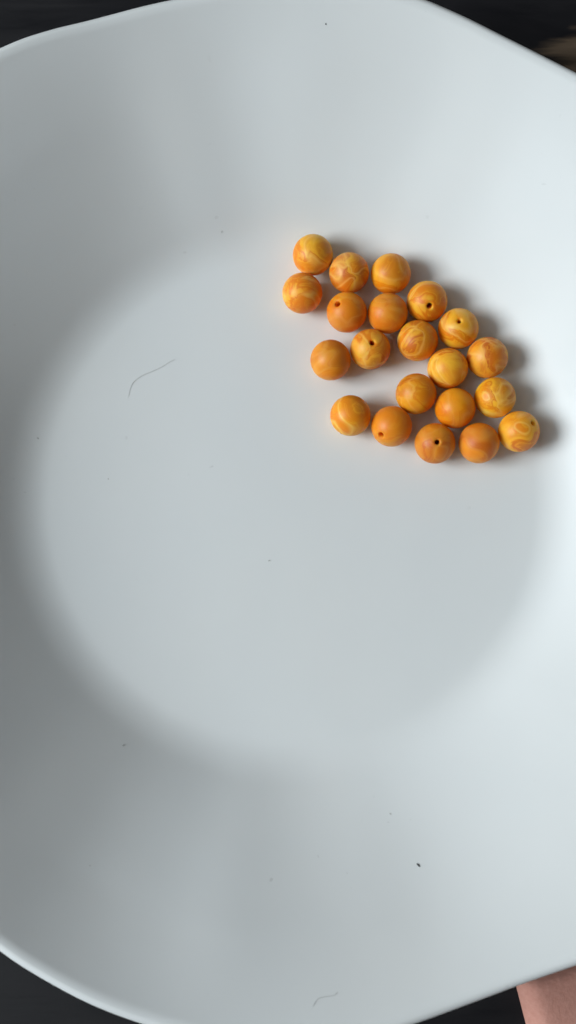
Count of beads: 21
